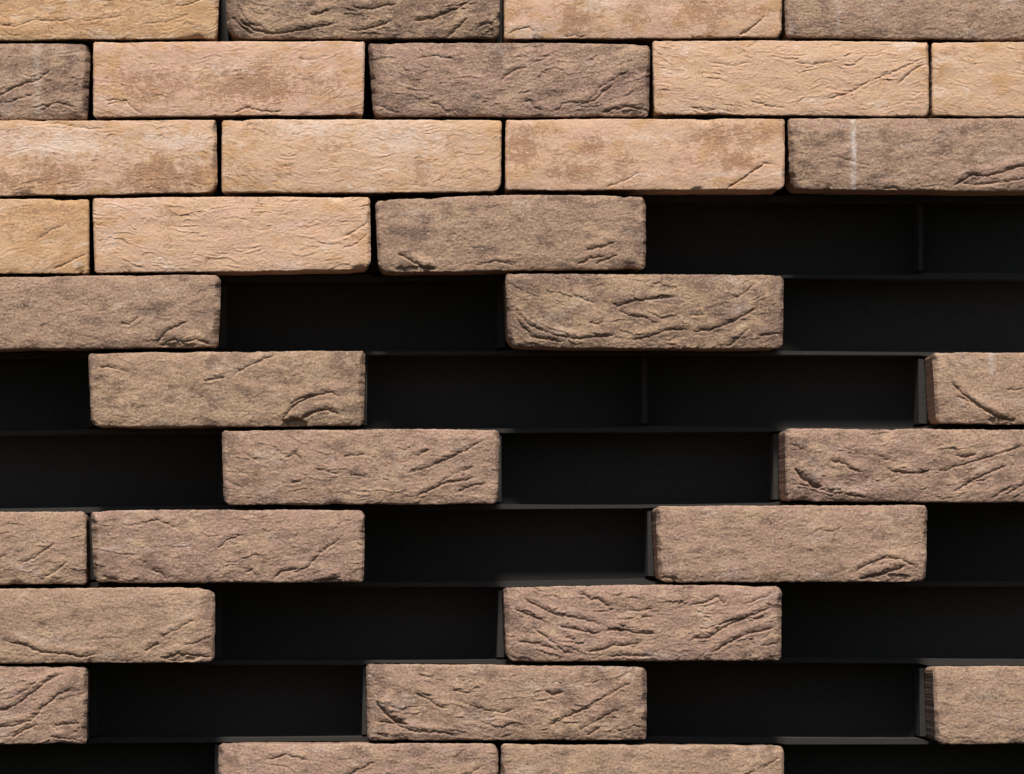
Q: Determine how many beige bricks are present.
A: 10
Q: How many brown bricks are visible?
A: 22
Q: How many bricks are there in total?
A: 32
